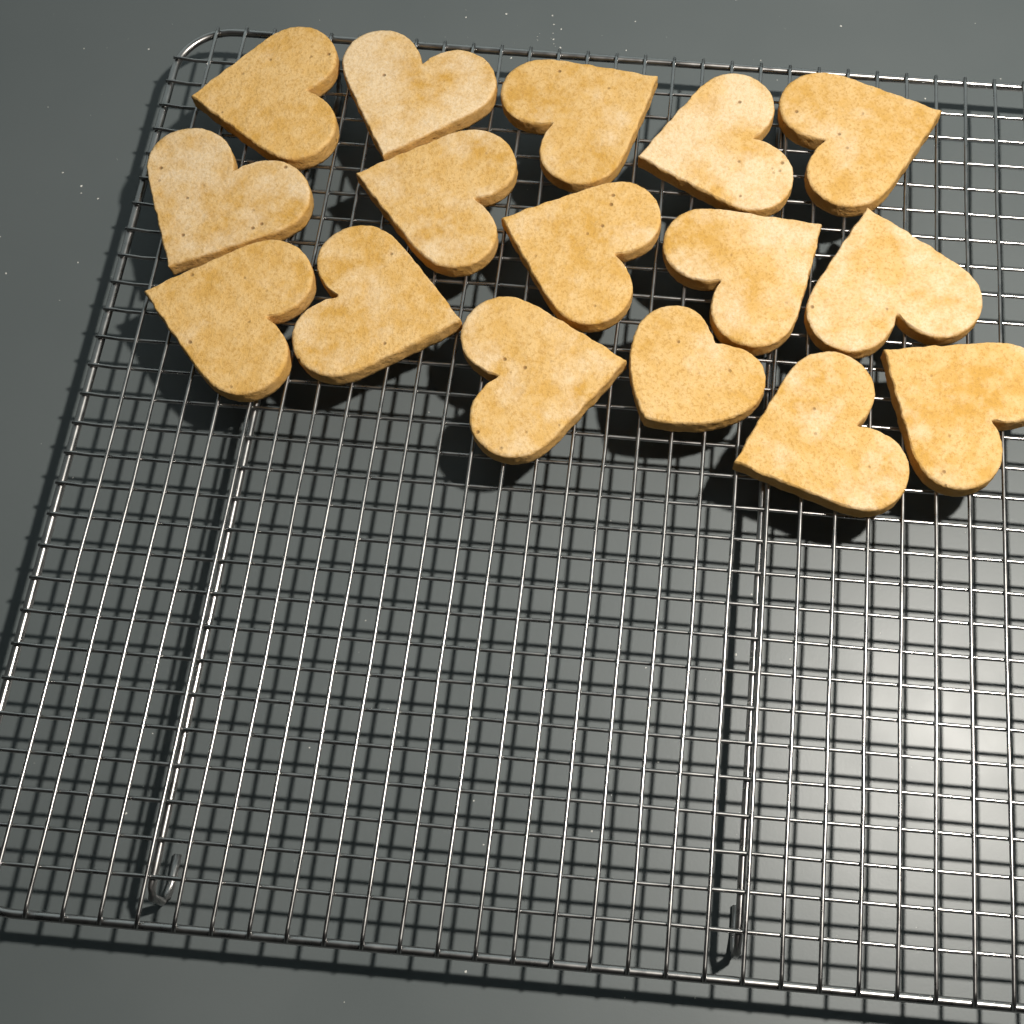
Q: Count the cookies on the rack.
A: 16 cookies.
